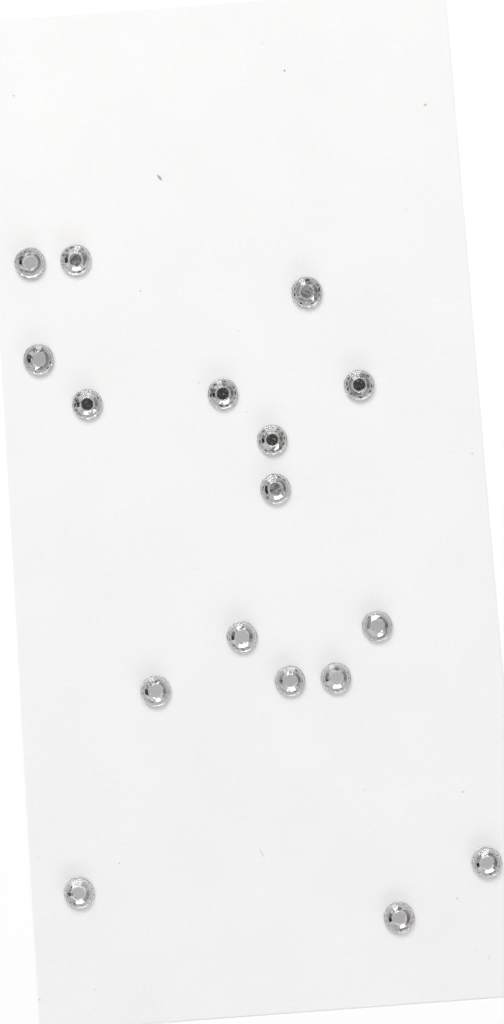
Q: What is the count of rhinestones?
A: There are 17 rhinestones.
